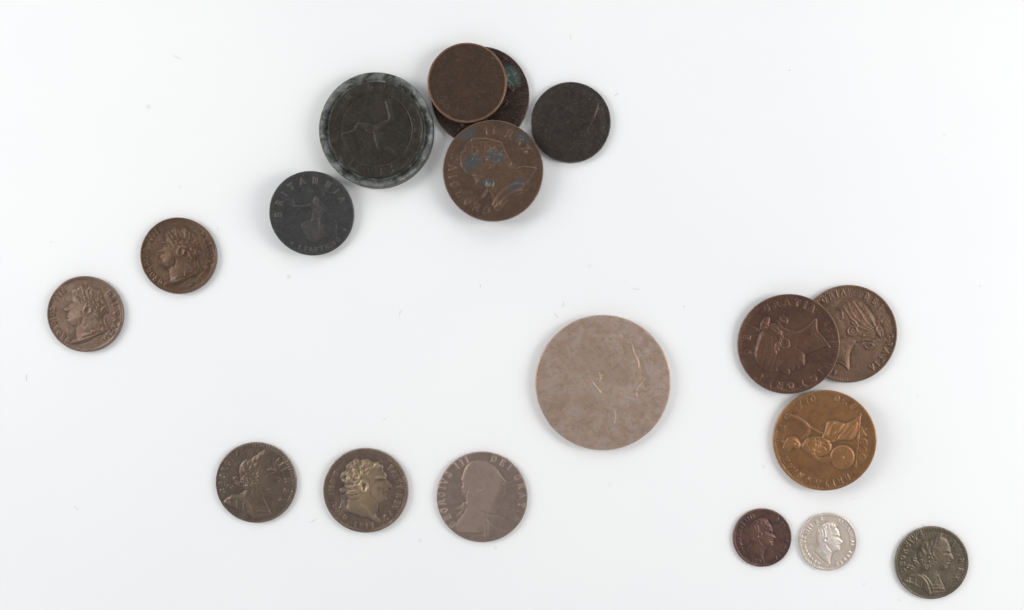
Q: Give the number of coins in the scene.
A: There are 18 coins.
